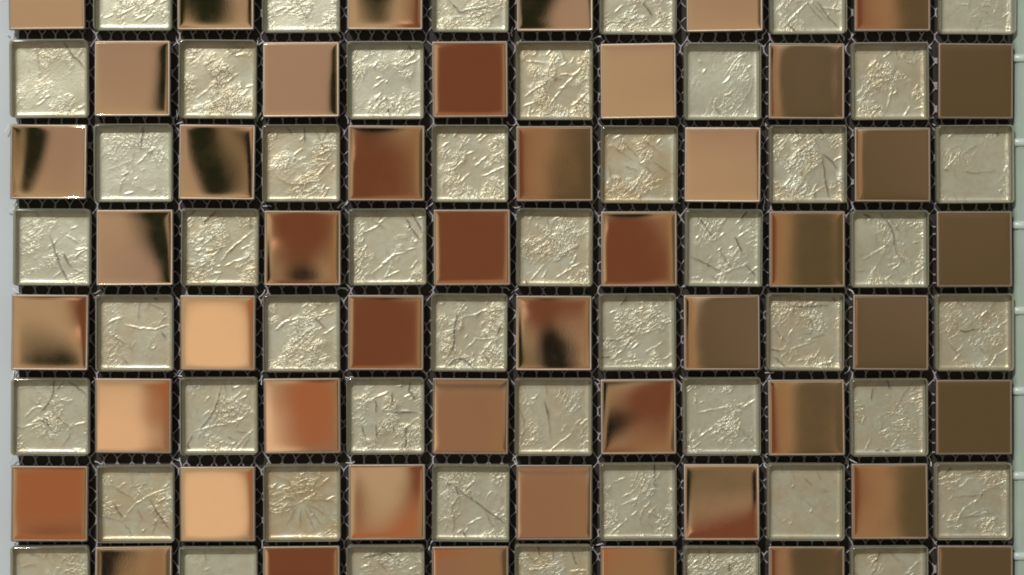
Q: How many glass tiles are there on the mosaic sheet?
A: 48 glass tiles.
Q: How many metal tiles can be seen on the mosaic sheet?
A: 48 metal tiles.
